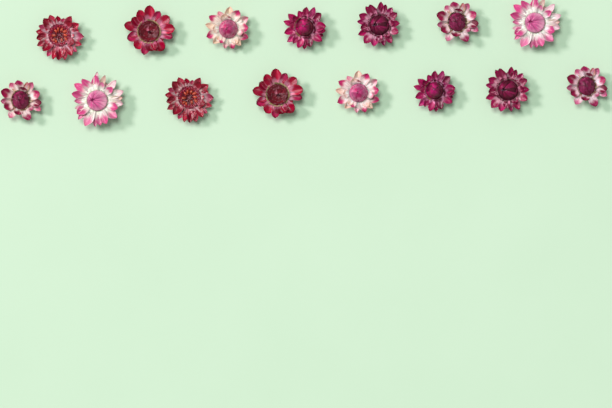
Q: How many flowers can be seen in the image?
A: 15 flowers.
